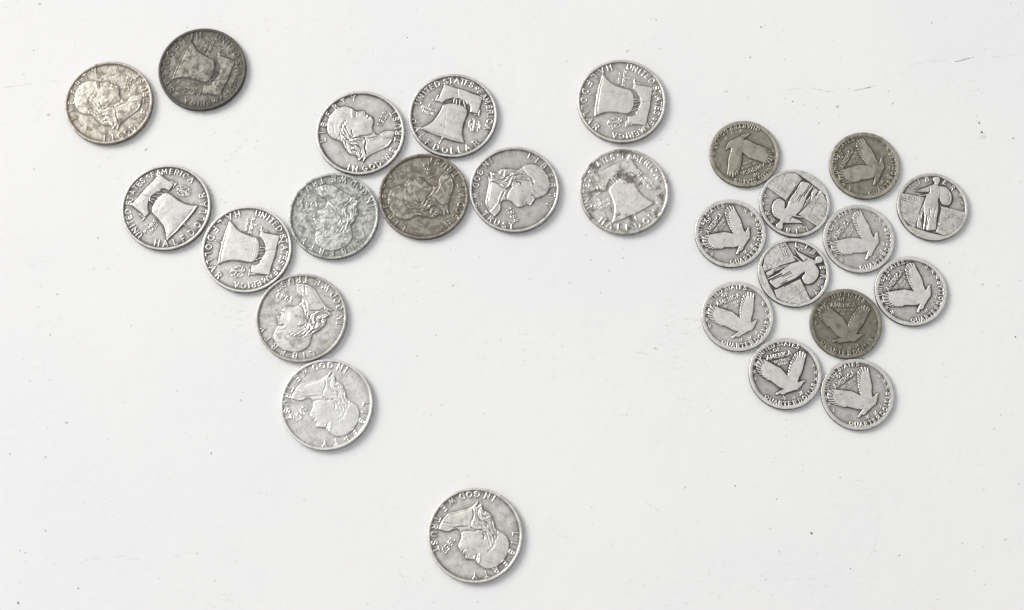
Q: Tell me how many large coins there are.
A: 14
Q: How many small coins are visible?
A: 12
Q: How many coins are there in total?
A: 26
